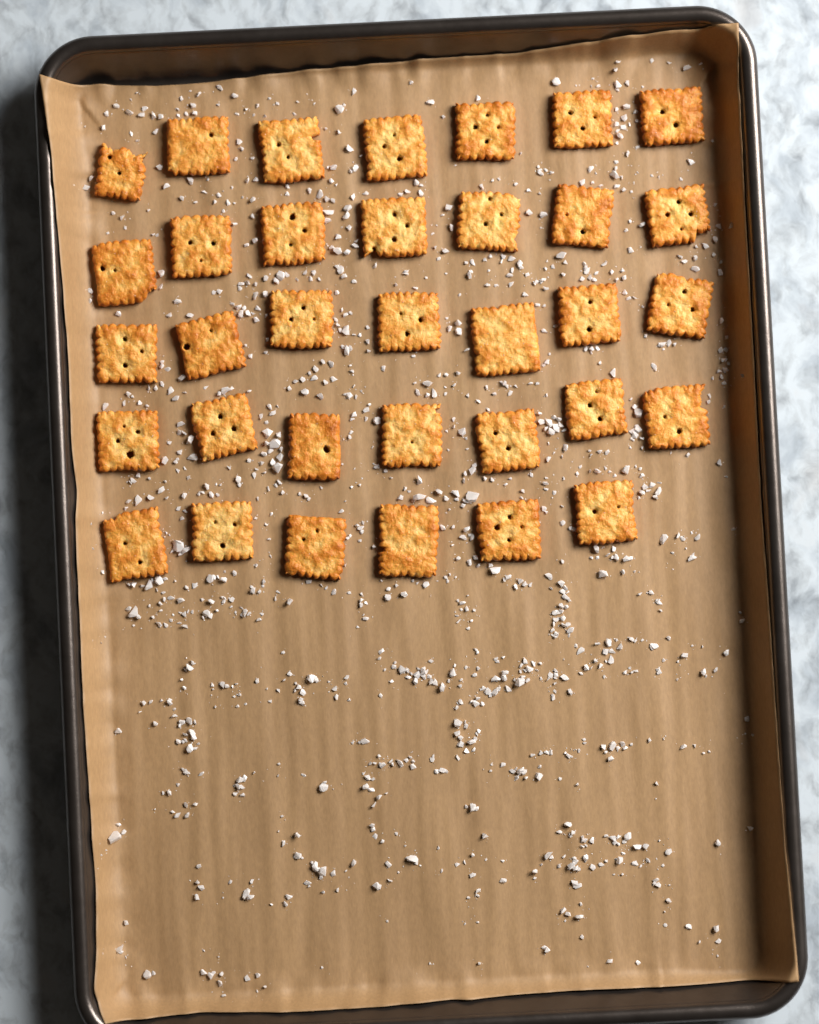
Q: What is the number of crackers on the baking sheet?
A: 34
